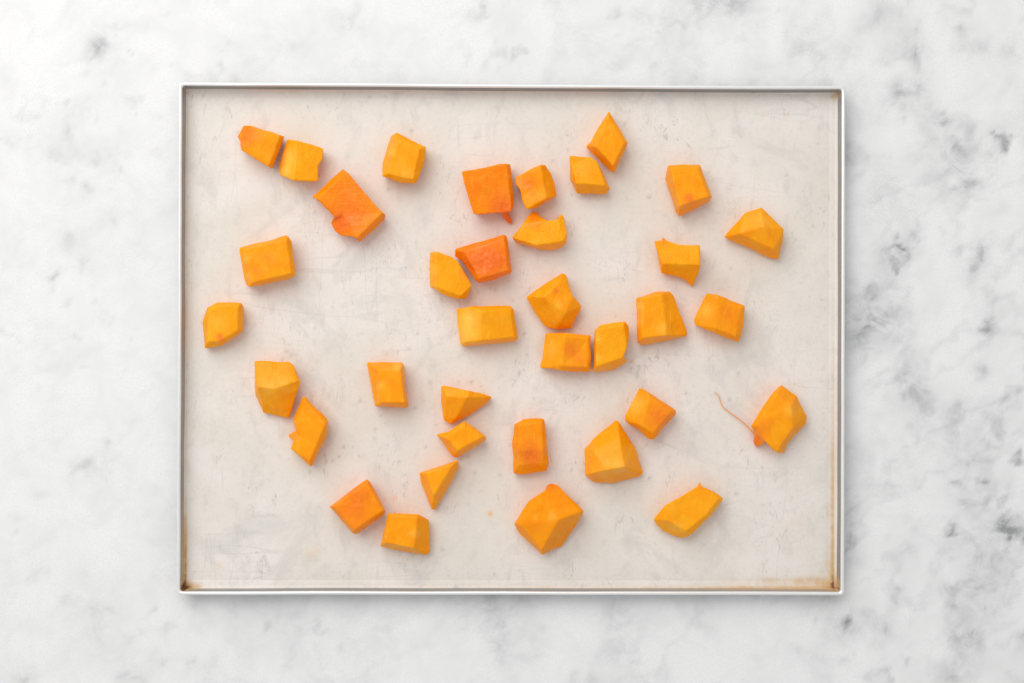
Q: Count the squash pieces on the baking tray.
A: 36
